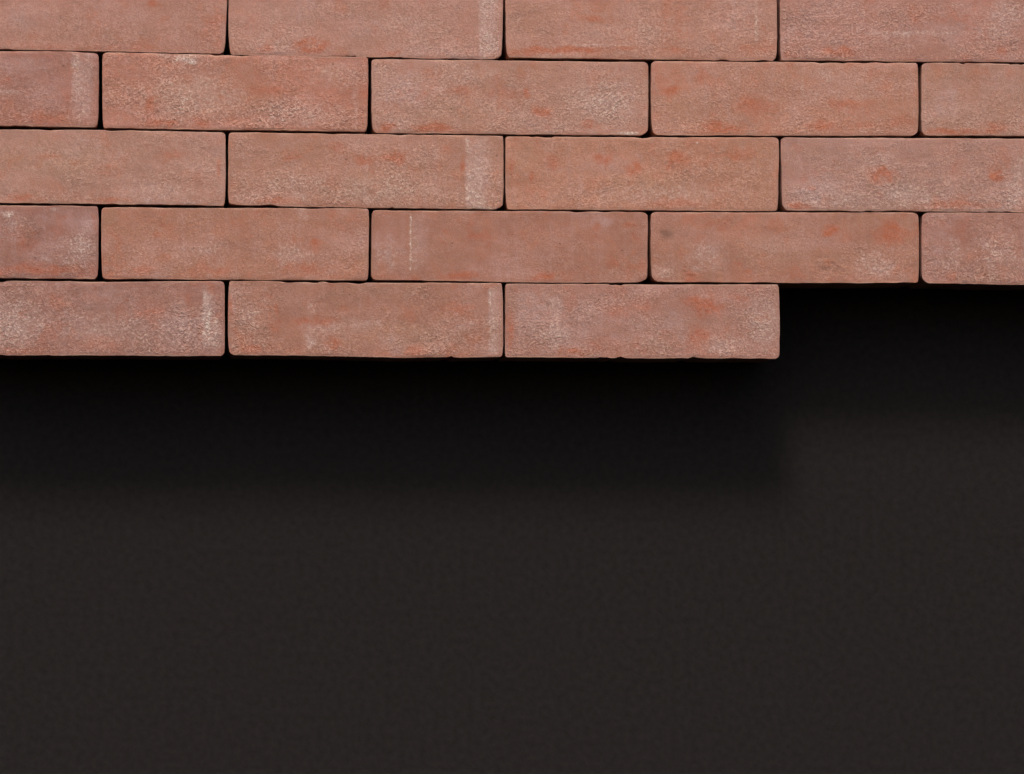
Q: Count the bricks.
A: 21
